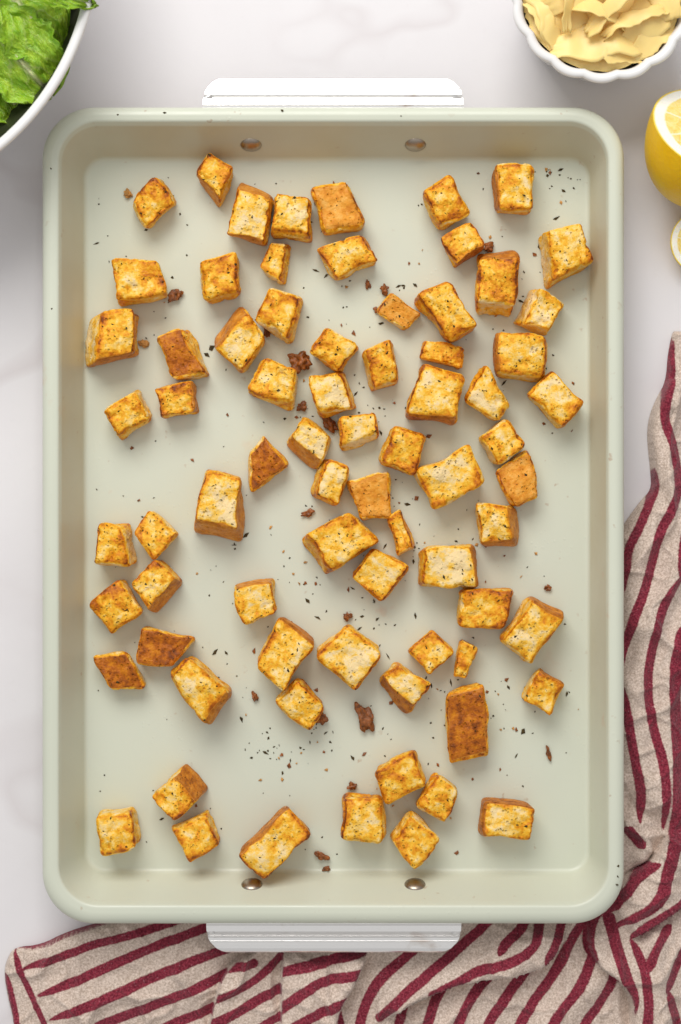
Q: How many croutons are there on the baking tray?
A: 74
